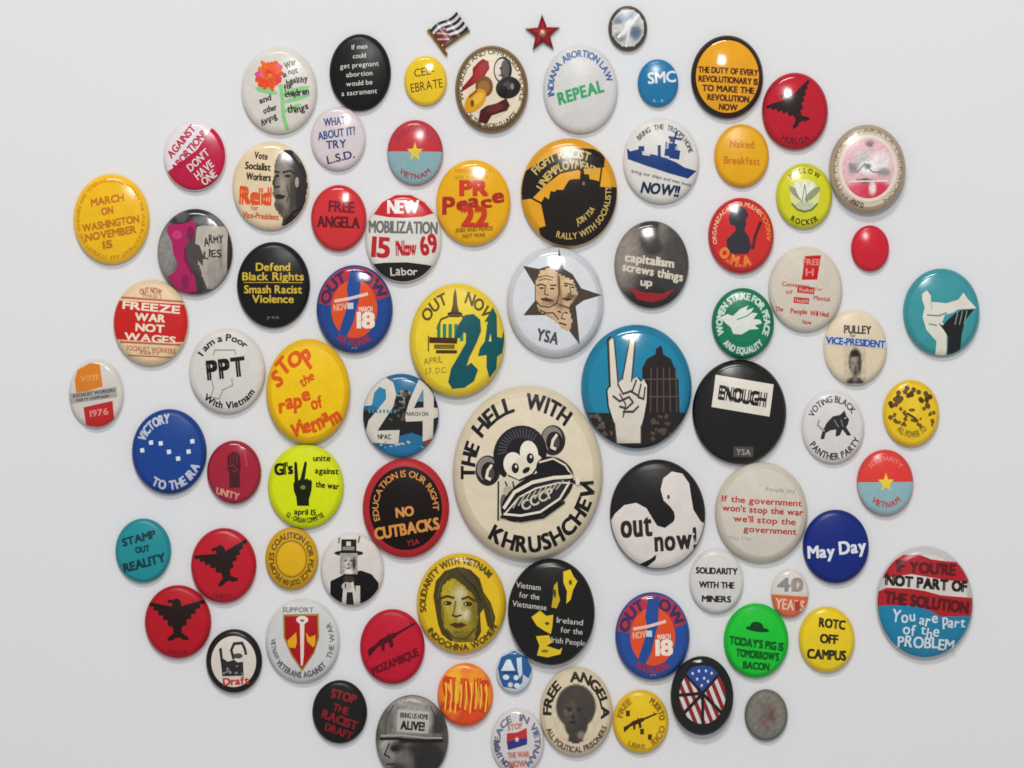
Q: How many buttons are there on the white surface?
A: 77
